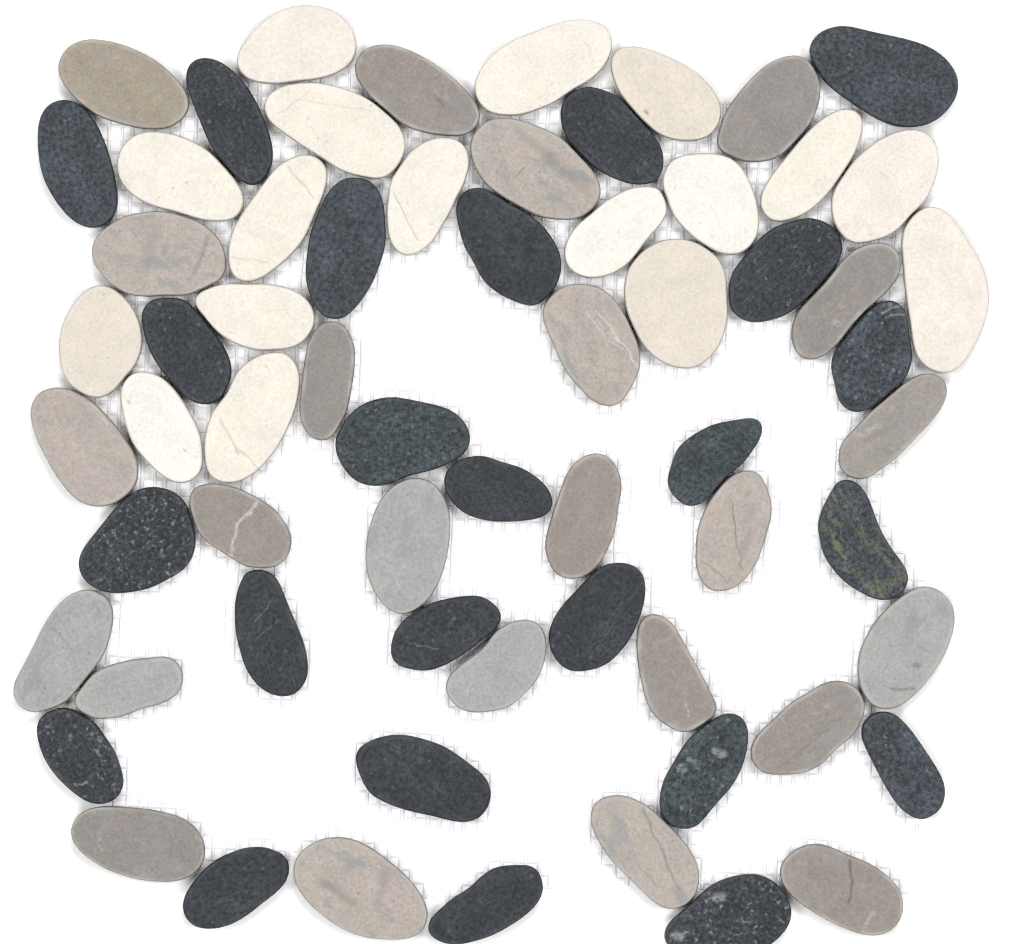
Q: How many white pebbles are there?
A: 17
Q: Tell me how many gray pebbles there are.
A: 24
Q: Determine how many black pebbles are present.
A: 24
